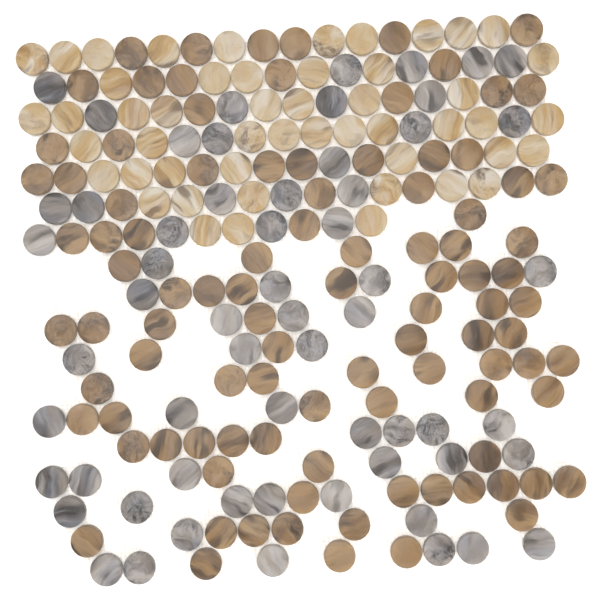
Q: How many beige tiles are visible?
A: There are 50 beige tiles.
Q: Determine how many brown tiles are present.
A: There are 98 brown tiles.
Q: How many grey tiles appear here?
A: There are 60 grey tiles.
